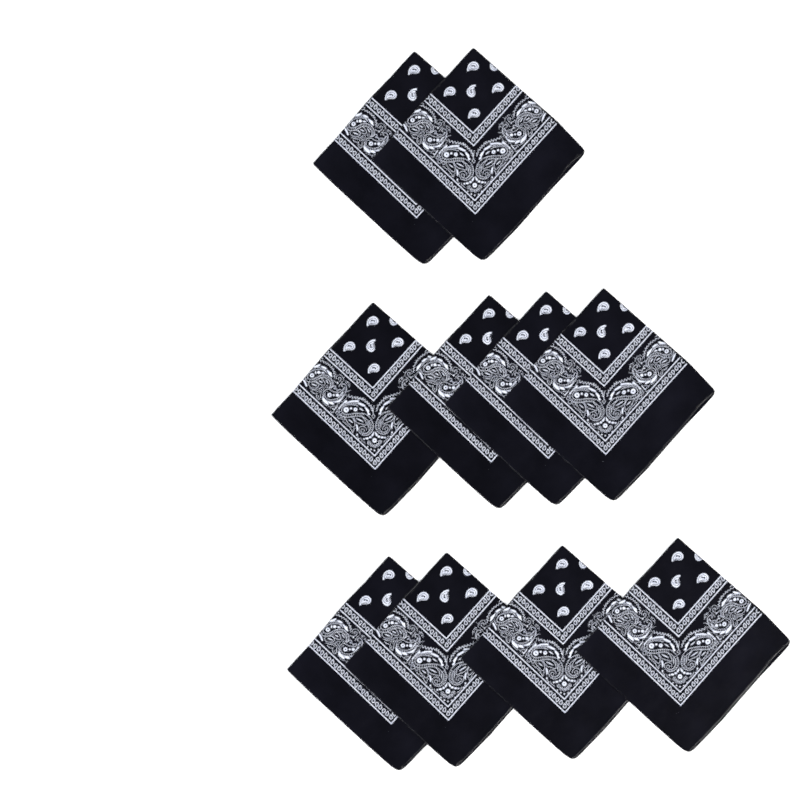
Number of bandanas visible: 10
